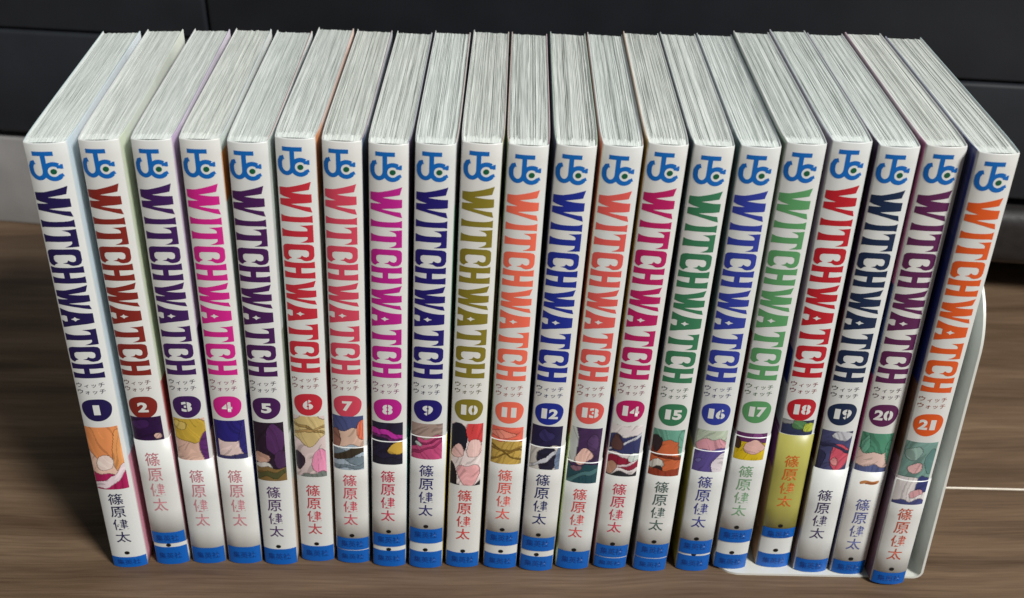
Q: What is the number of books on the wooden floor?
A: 21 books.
